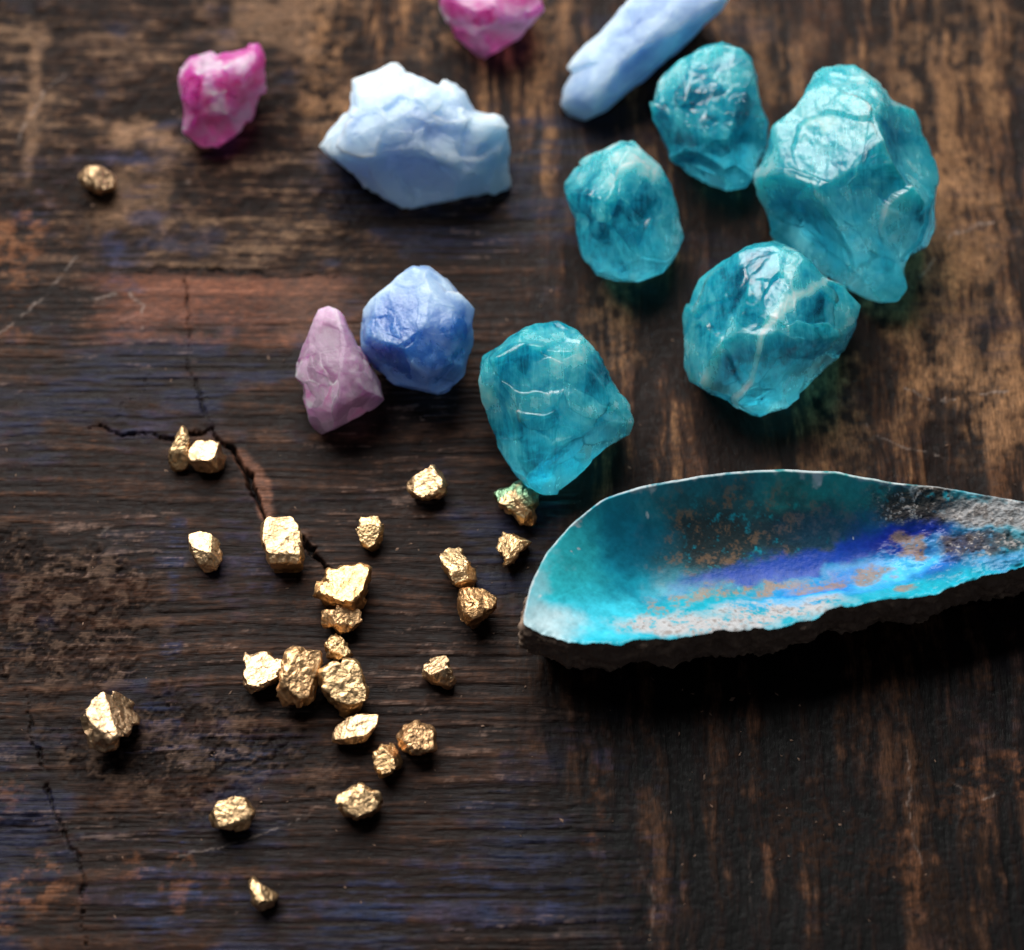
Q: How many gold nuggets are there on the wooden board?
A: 25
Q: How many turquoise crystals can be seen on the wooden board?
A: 5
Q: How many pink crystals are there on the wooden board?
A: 3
